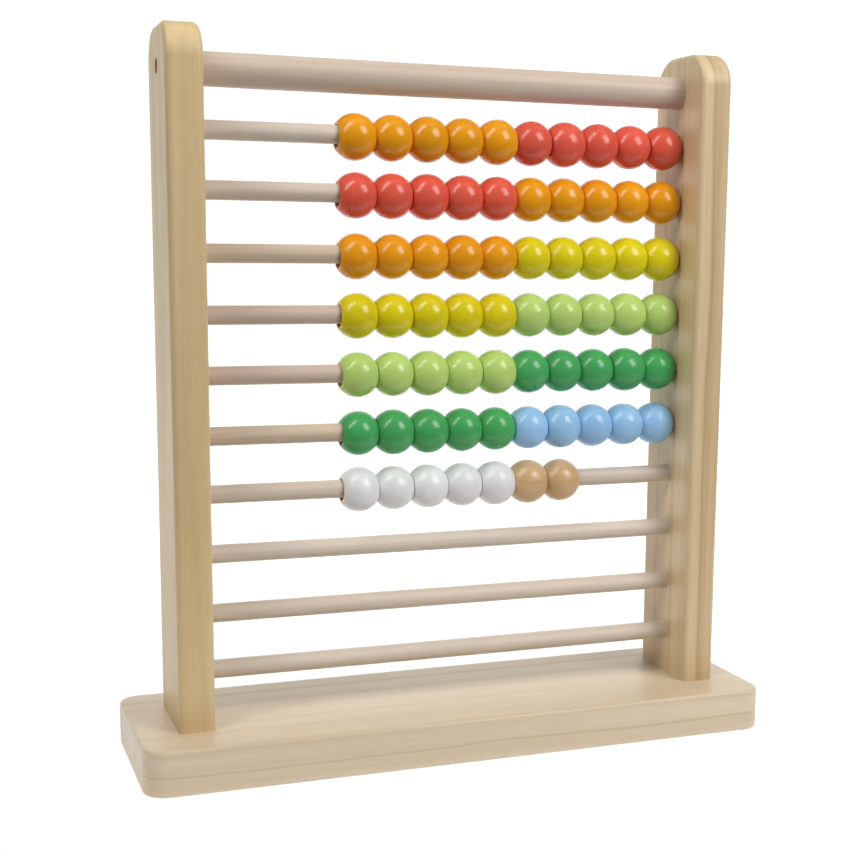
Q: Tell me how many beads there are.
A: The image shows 67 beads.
